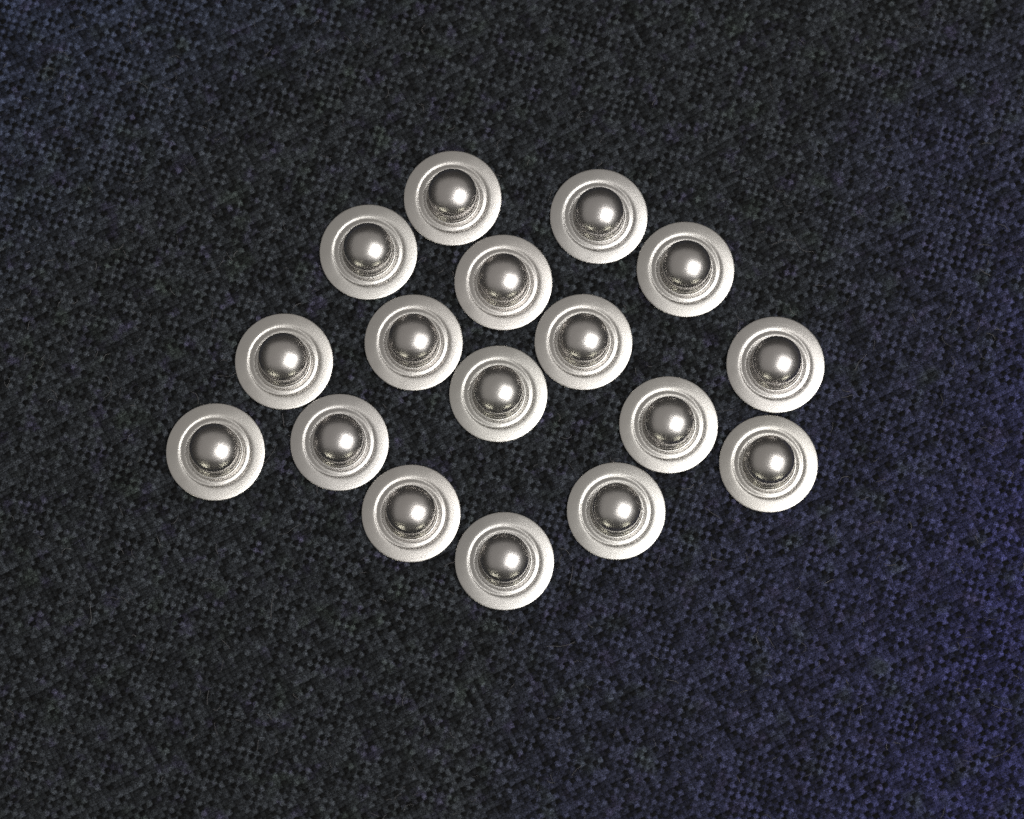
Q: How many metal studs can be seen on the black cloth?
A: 17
